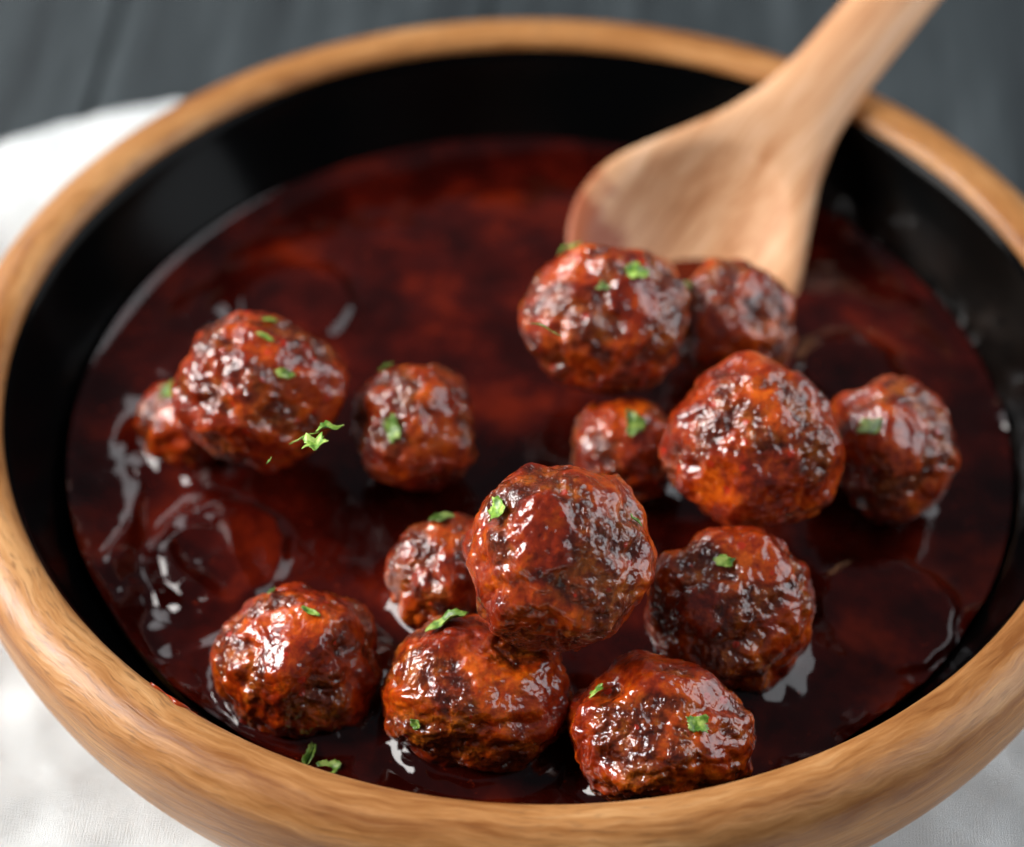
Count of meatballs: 14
